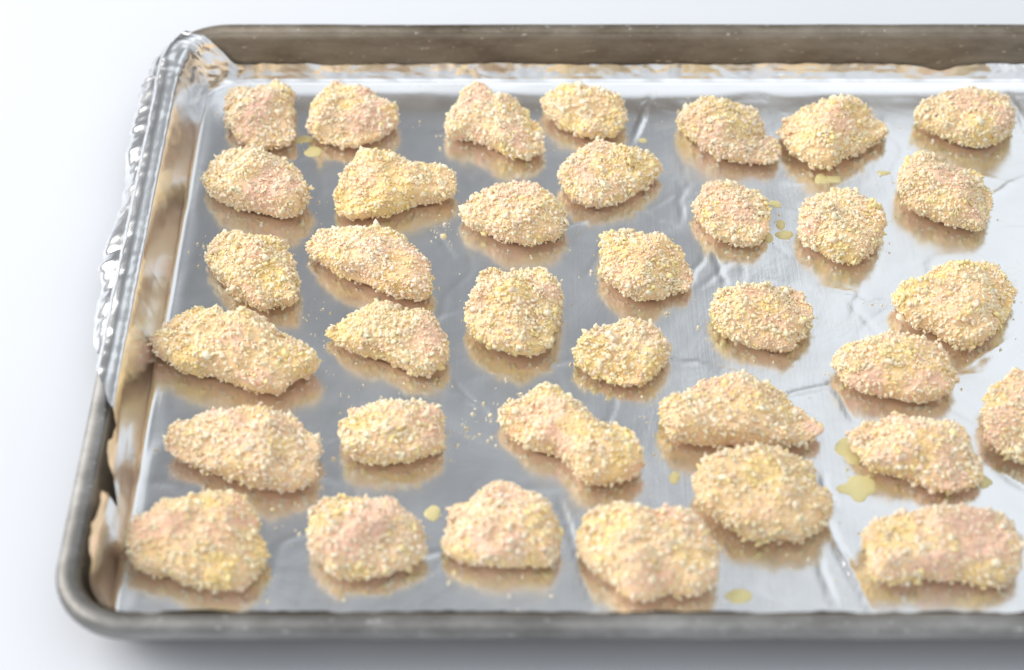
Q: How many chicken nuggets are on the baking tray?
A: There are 36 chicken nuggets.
